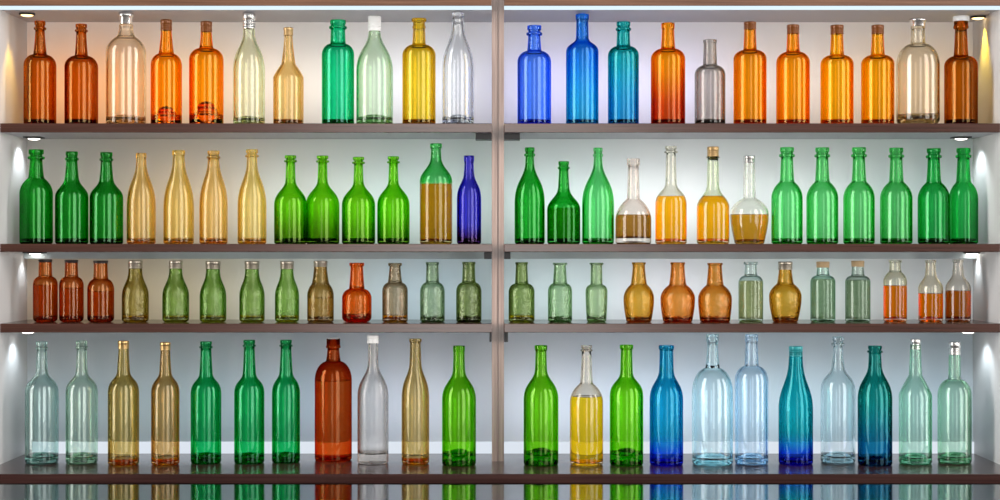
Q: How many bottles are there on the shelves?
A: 96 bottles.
